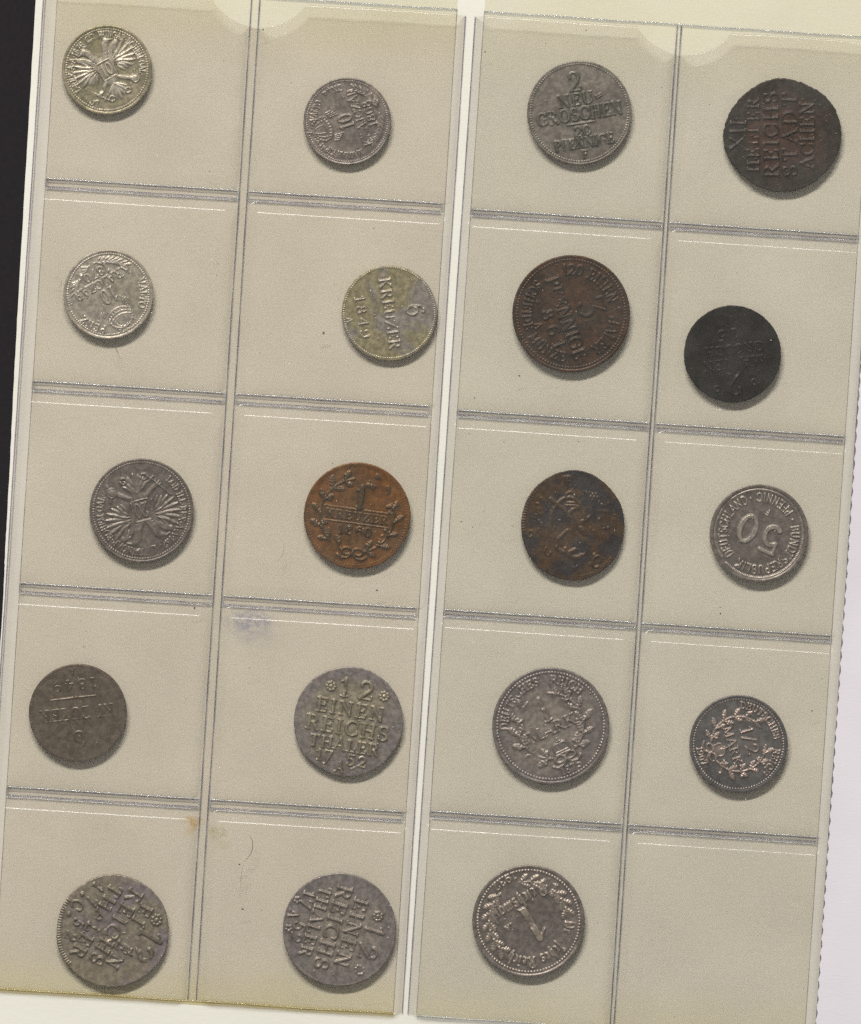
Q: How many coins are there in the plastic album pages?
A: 19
